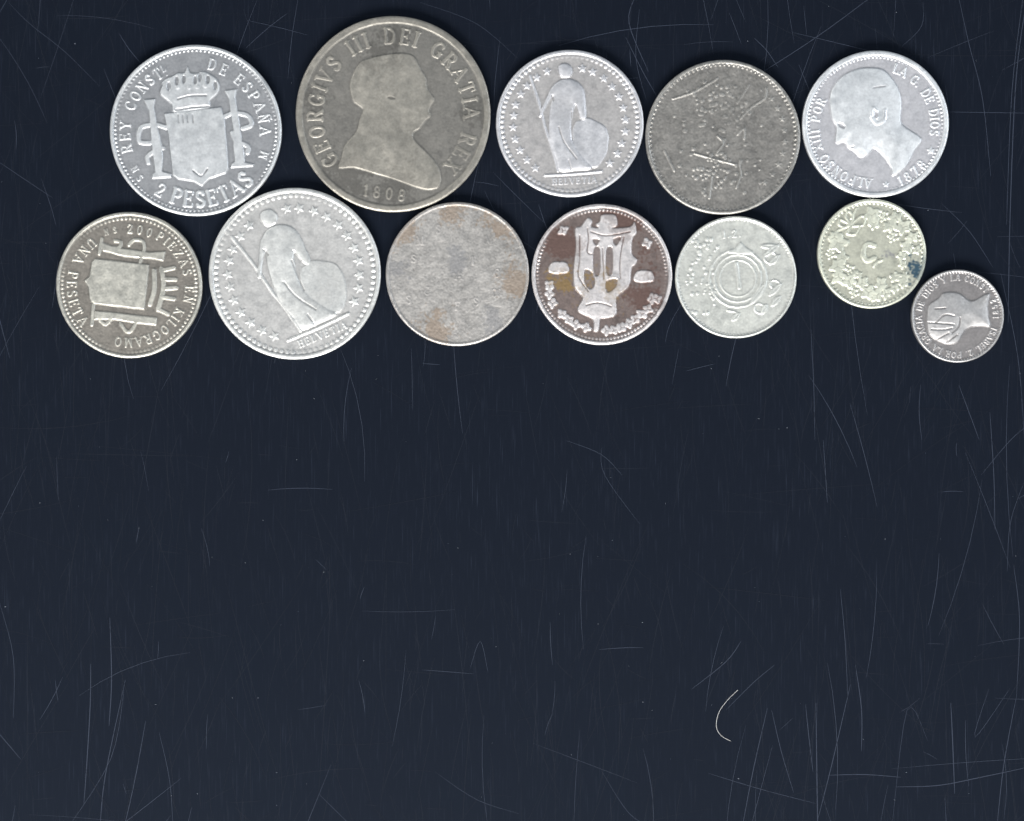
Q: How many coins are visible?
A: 12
